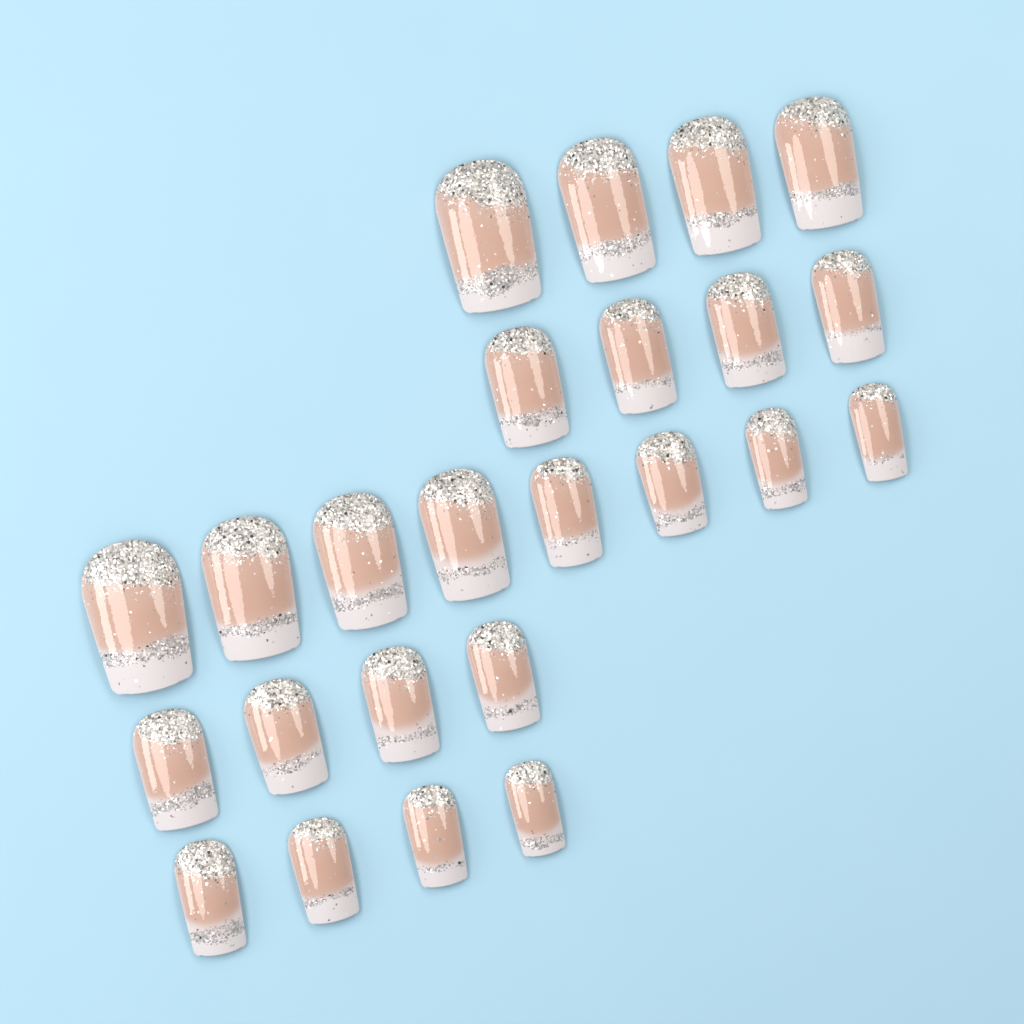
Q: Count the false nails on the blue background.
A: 24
